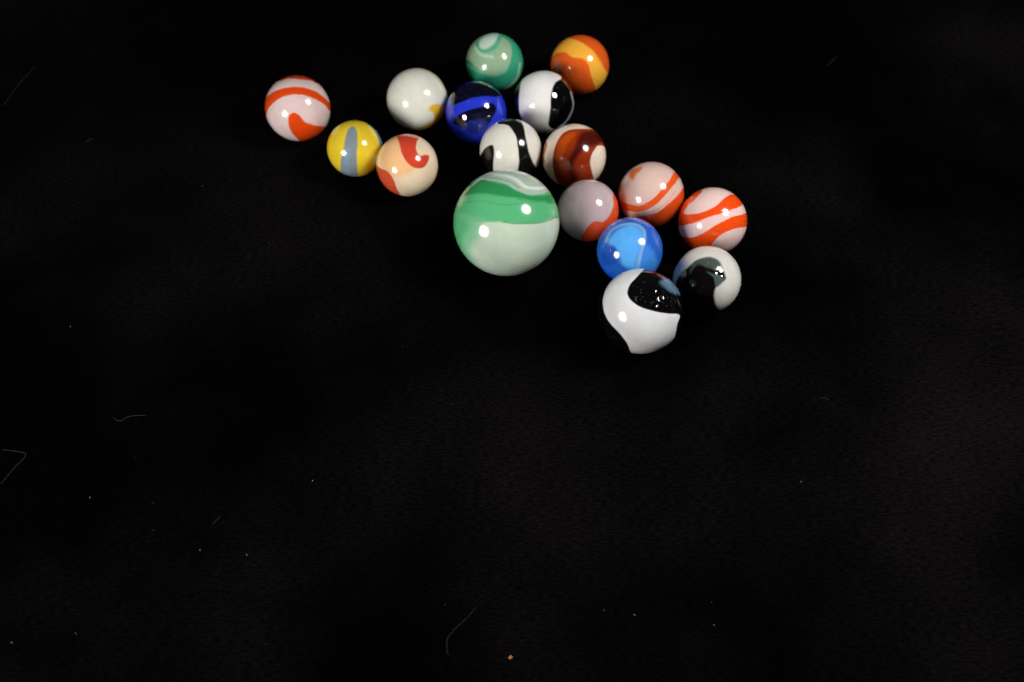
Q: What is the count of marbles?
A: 17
